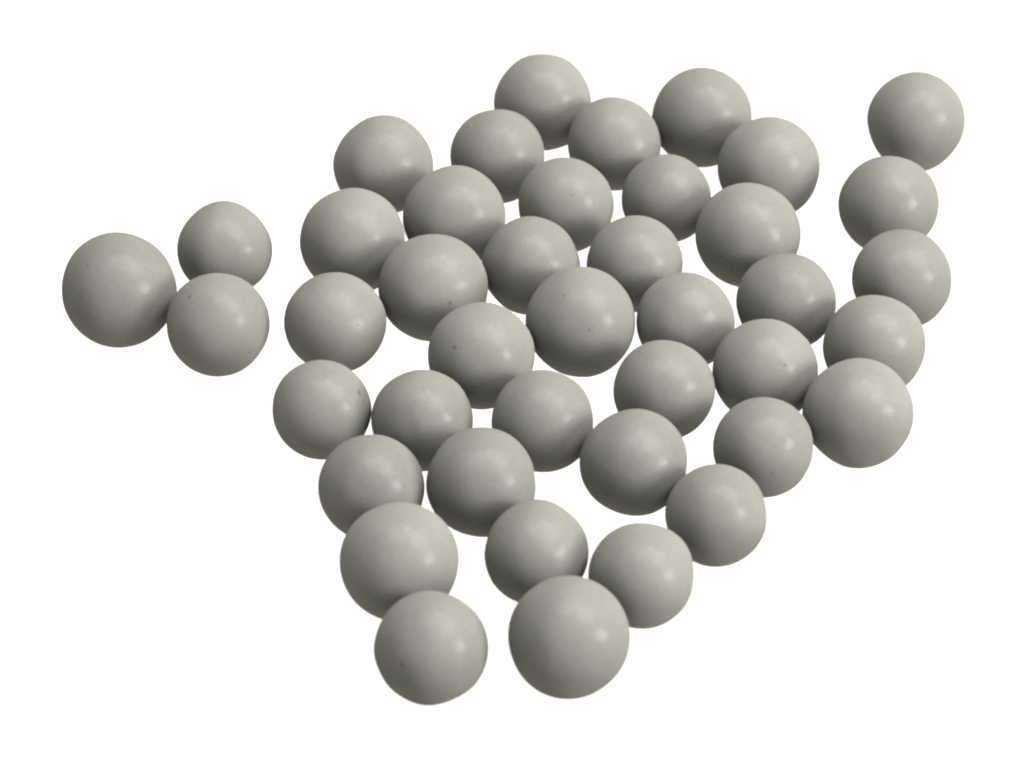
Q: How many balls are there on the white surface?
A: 42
